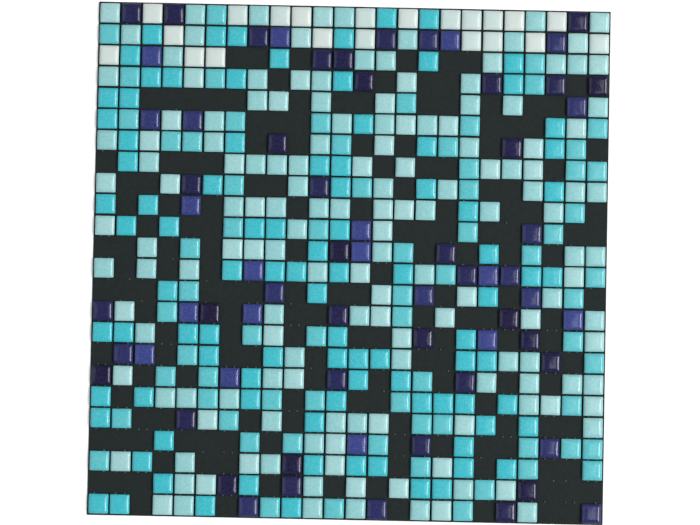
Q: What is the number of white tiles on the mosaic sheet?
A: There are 21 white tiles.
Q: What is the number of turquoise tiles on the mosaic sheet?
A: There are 164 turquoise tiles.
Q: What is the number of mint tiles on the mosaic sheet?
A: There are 154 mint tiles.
